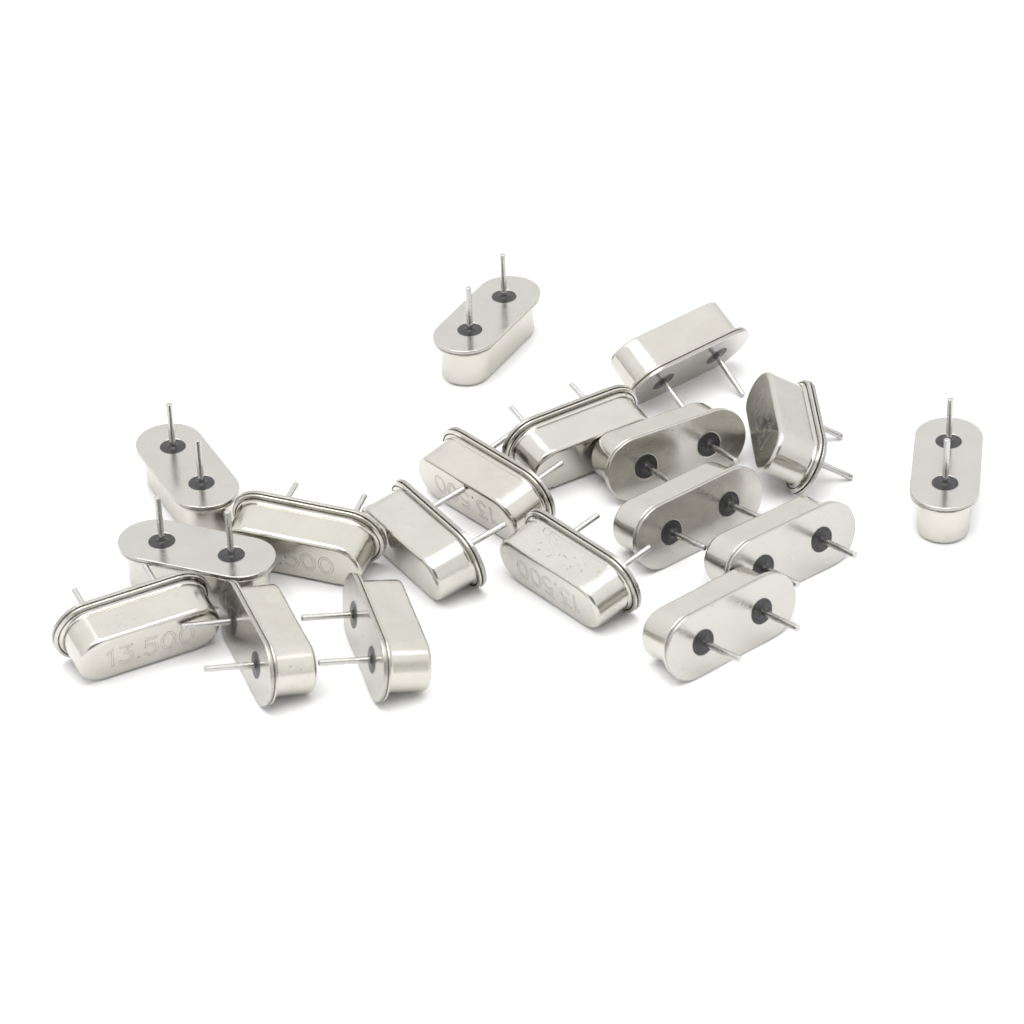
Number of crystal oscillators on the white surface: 18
